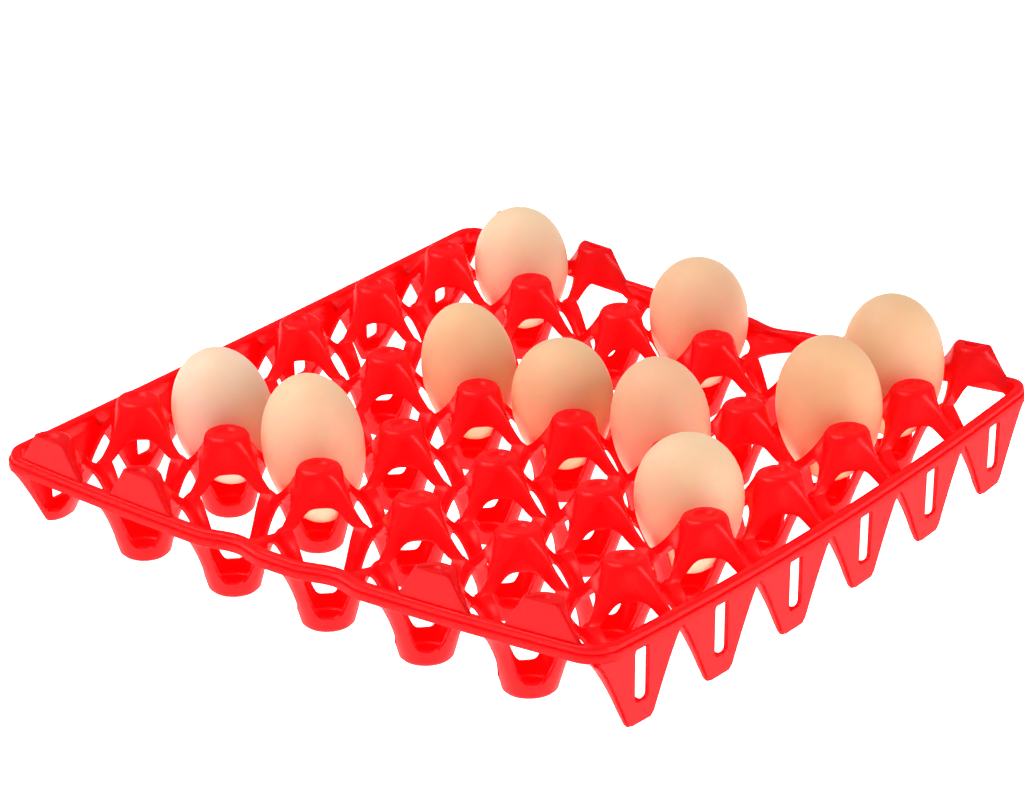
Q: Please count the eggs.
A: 10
